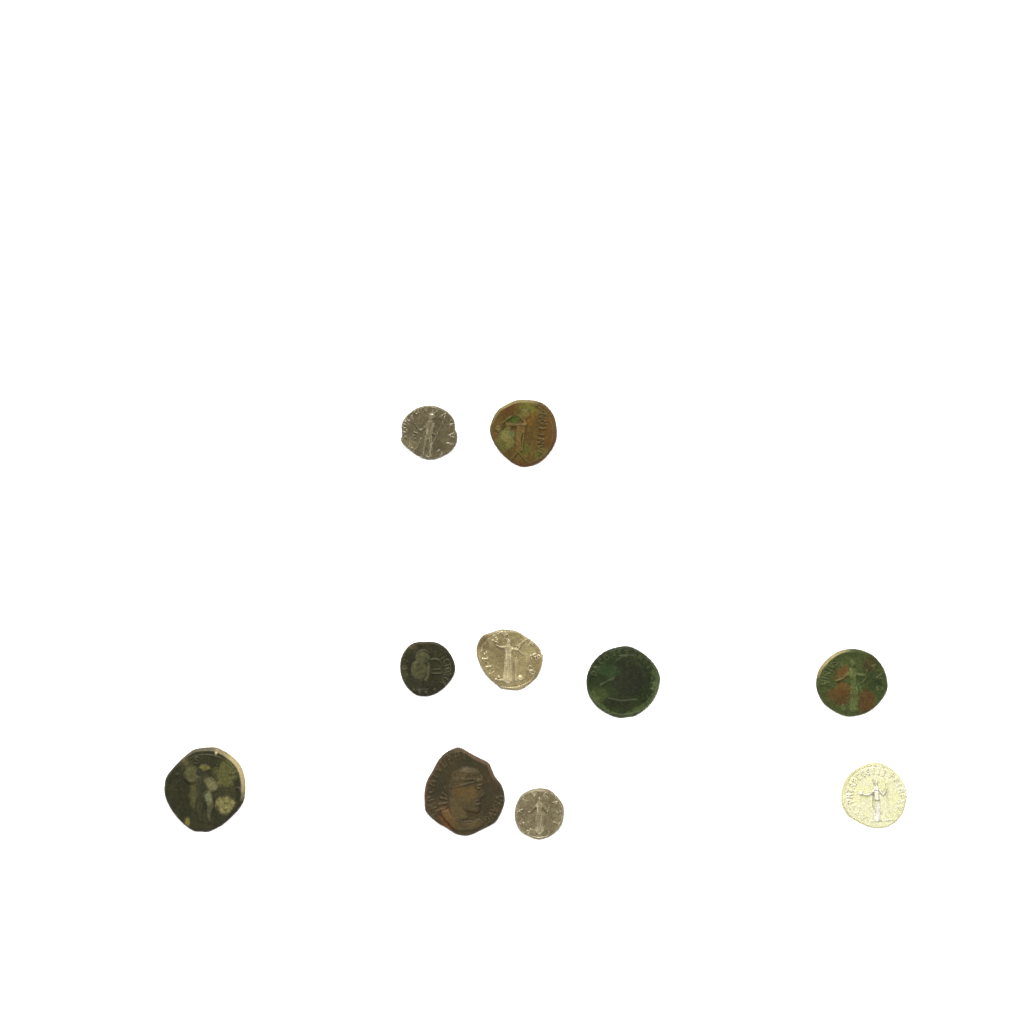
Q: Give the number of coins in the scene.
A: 10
